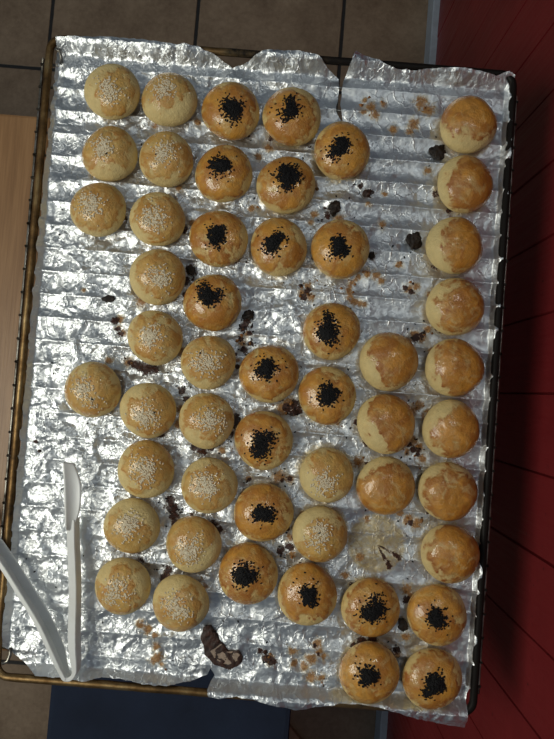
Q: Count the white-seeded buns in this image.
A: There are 20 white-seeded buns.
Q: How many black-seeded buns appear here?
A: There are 20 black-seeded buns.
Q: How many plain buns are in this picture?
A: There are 11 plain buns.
